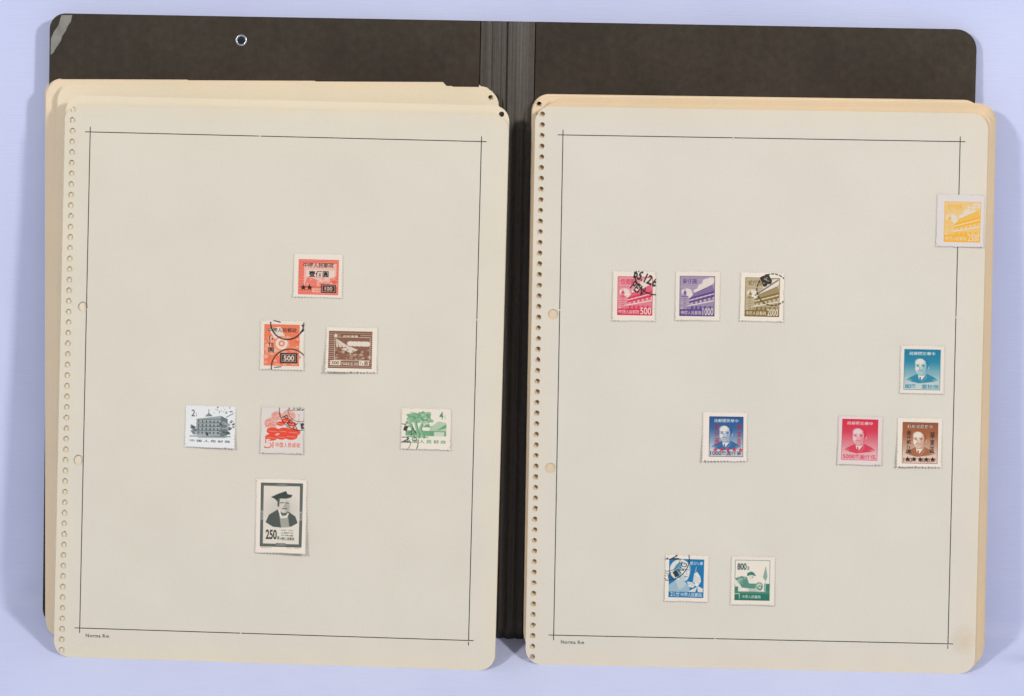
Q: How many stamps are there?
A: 17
